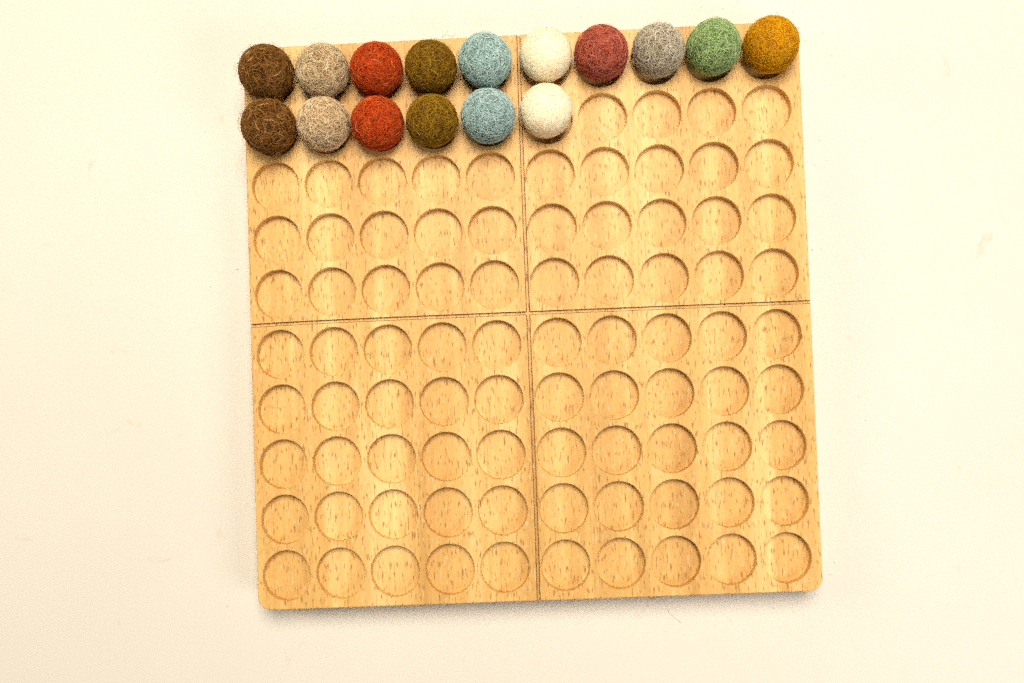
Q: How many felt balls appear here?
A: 16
